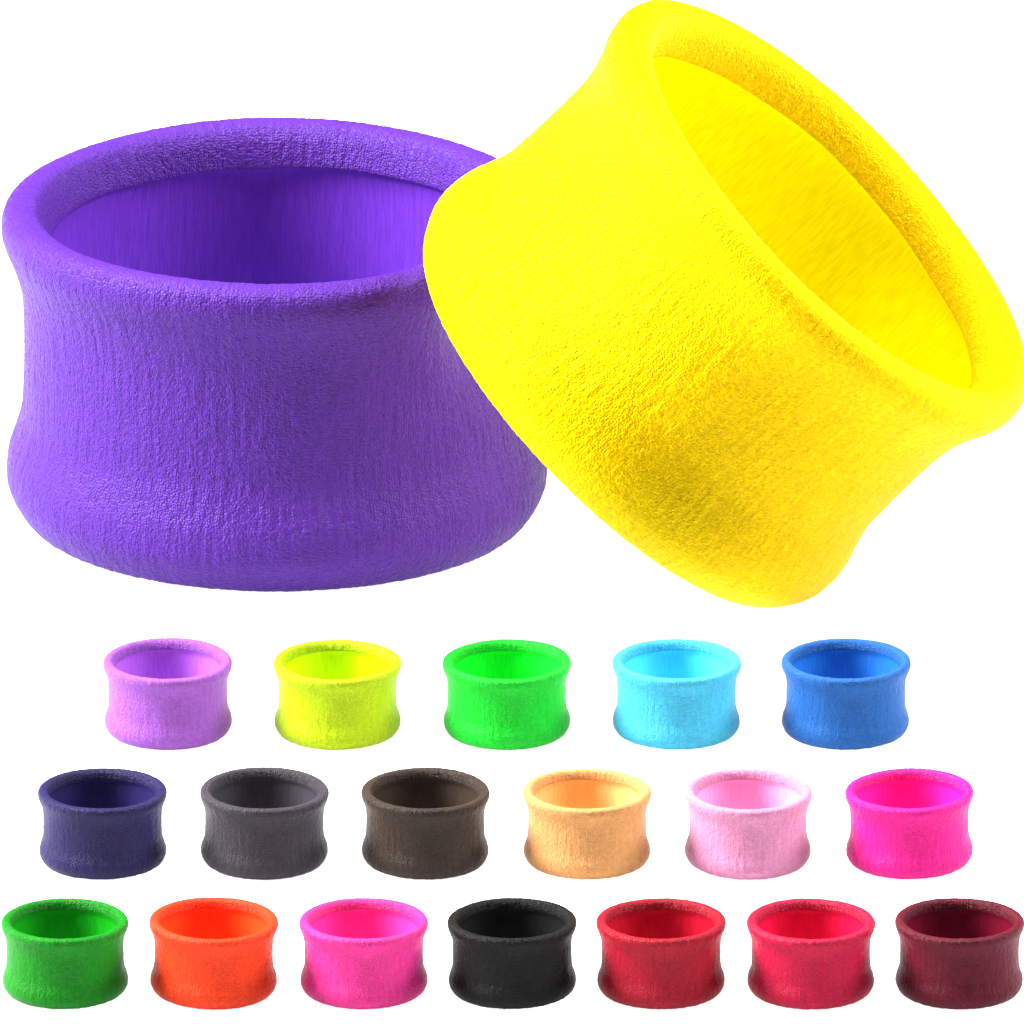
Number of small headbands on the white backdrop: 18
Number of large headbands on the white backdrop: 2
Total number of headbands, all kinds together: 20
